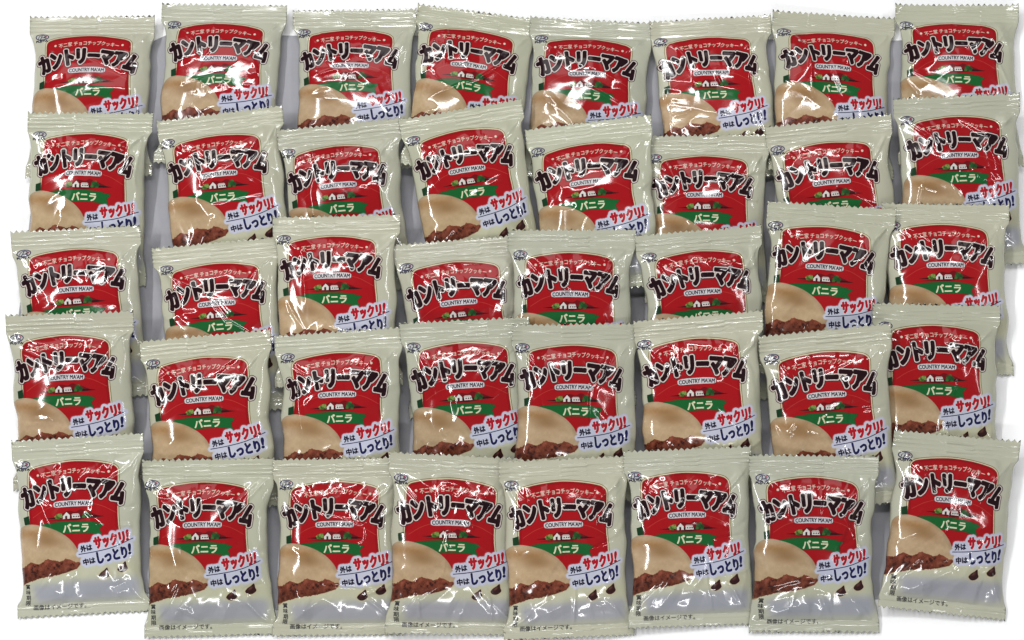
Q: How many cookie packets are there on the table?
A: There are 40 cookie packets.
